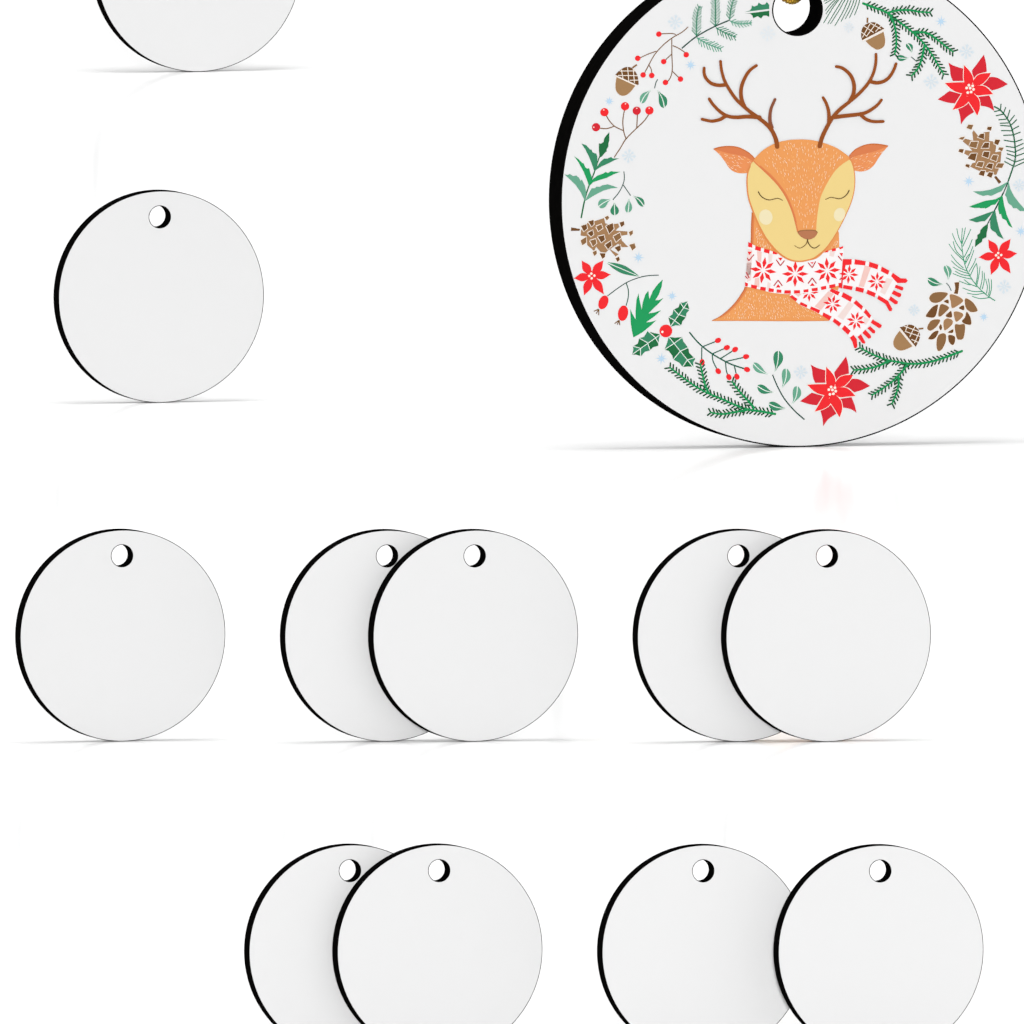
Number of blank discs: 11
